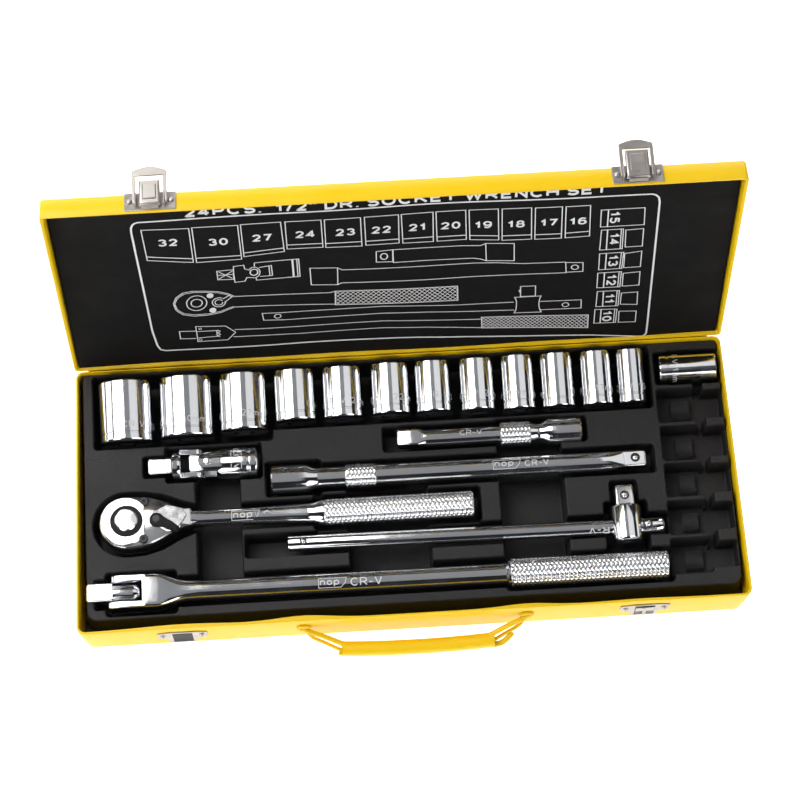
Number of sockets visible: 13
